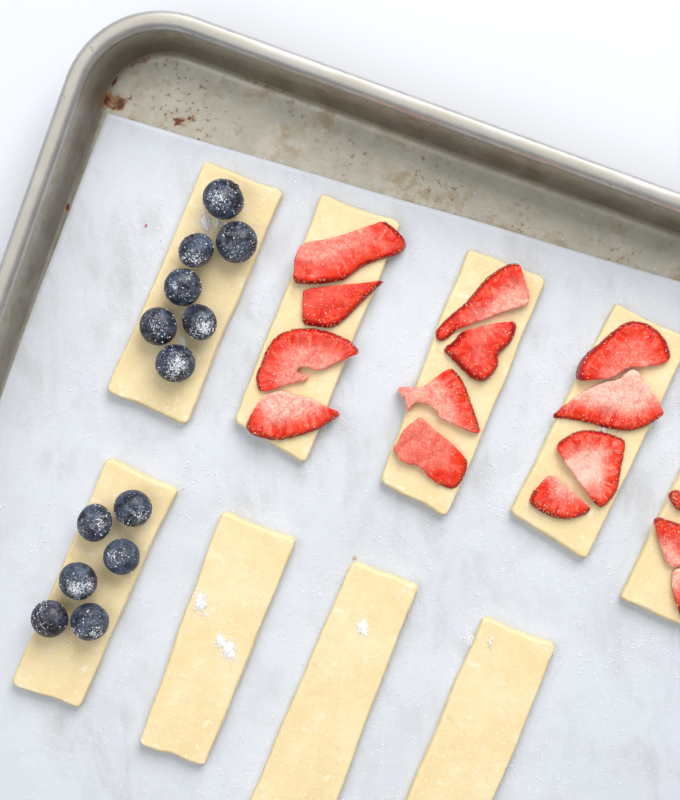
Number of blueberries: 13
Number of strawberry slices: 15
